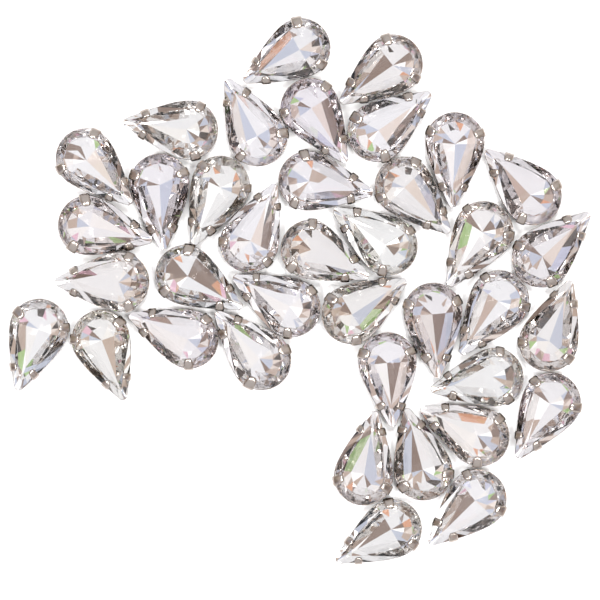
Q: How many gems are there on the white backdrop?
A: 38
